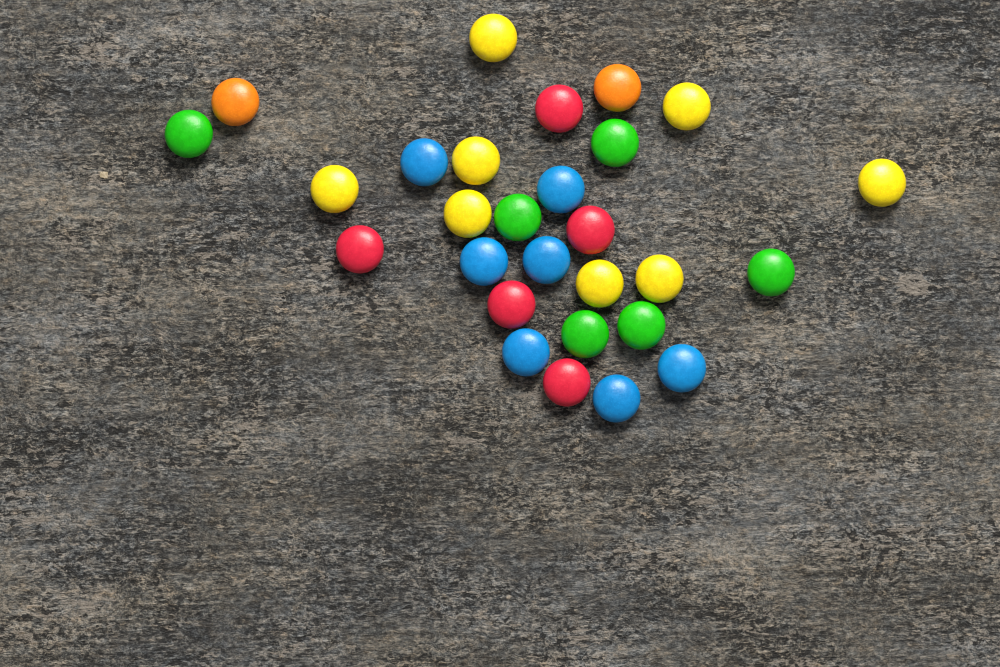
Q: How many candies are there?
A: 28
